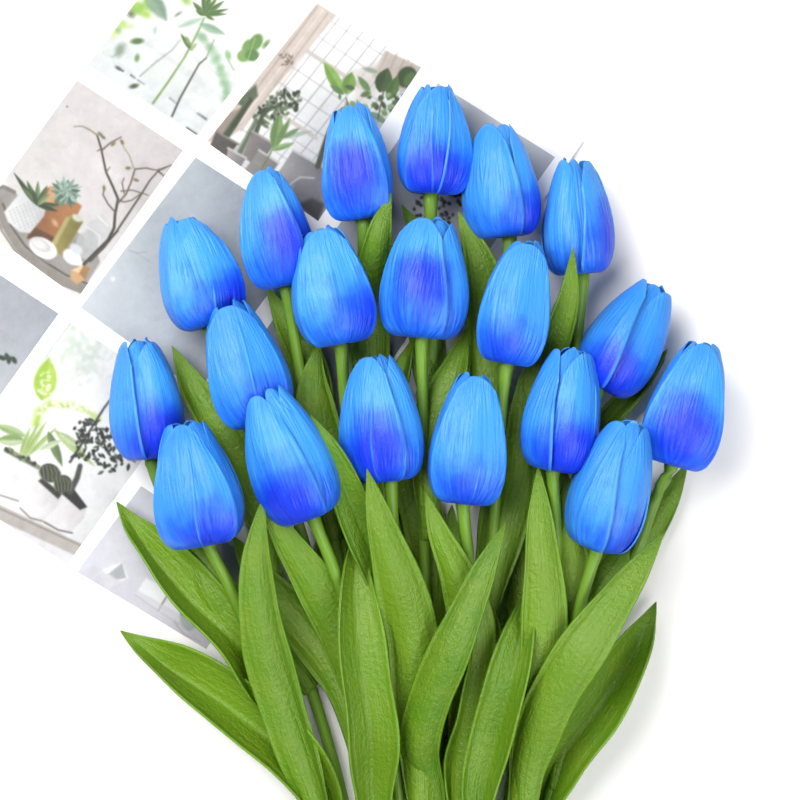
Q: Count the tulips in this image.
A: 19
